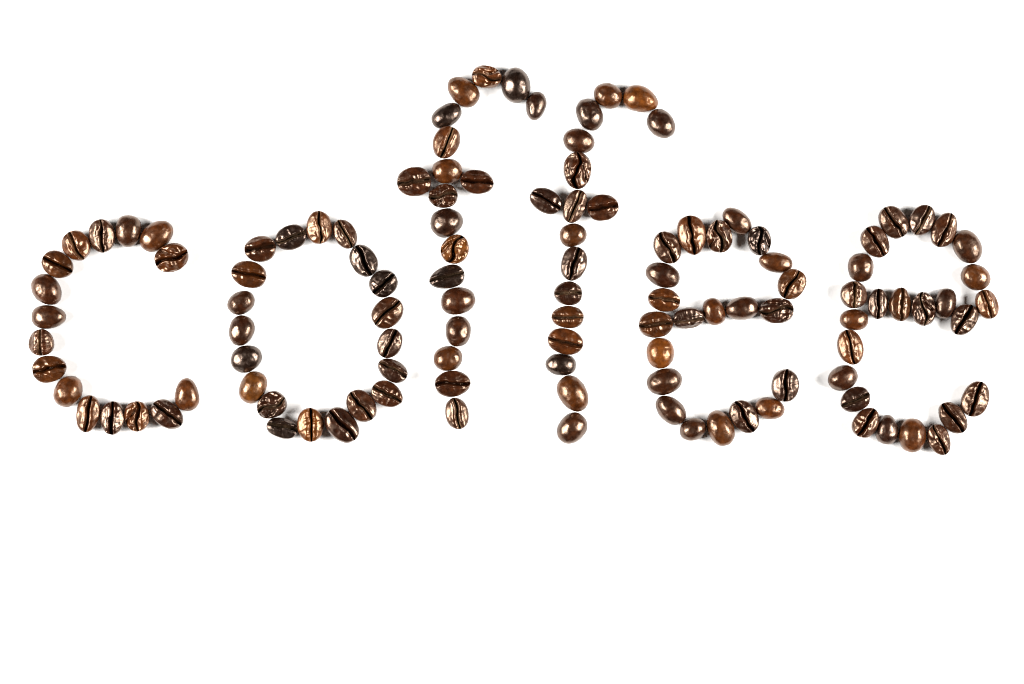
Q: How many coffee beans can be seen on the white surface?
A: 117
